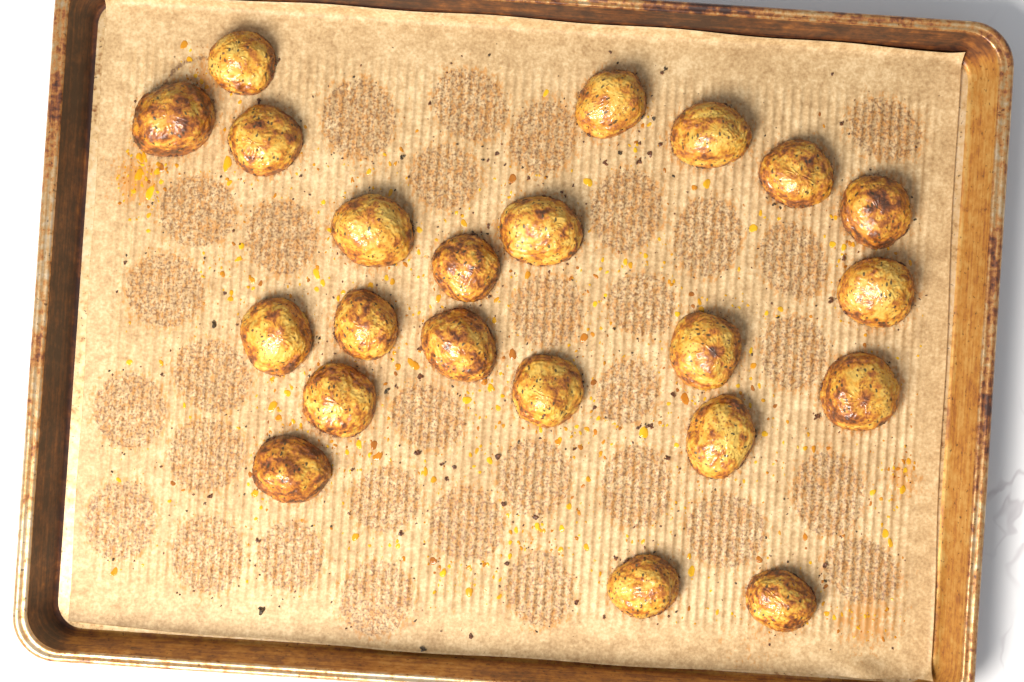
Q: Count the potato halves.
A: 22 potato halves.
